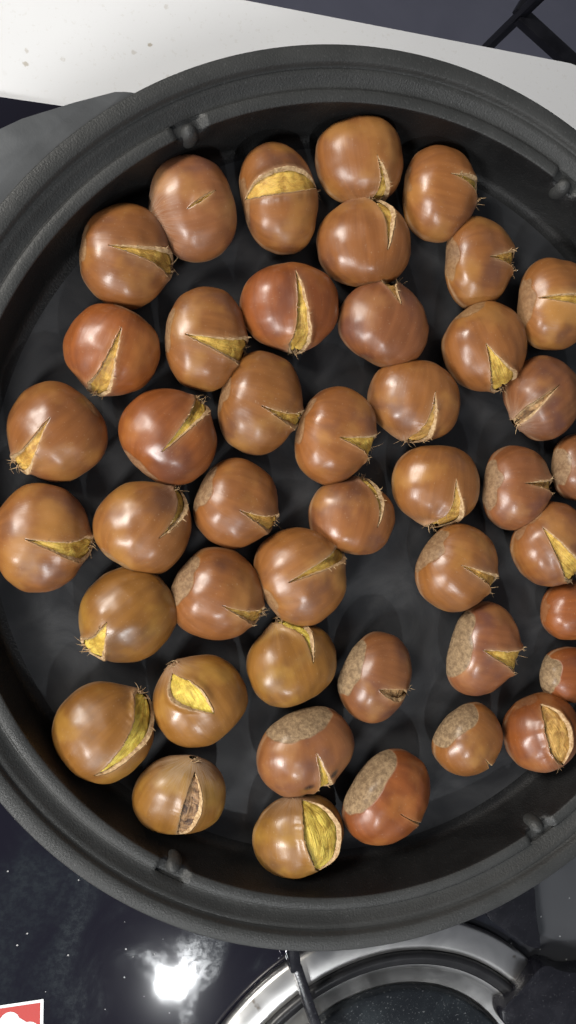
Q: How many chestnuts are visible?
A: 44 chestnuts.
